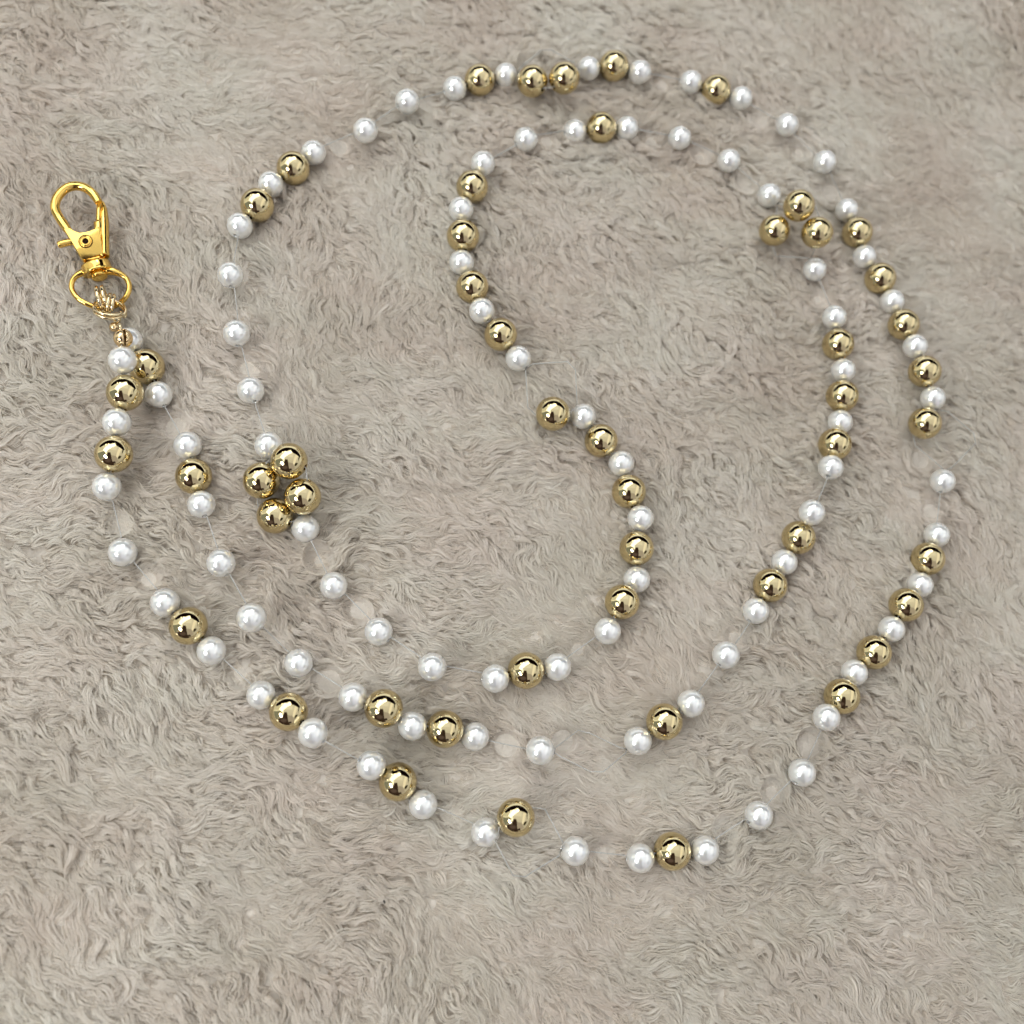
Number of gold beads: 51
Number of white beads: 88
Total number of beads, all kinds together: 139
